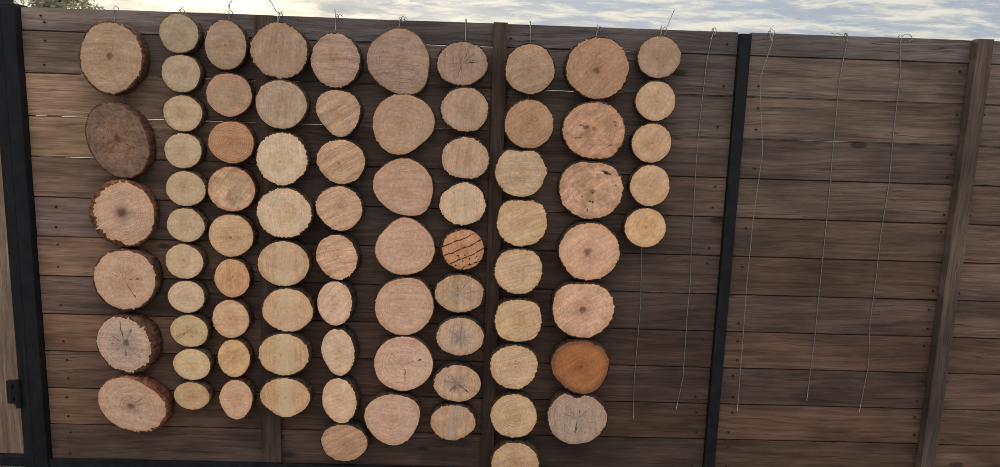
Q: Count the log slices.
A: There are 80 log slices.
